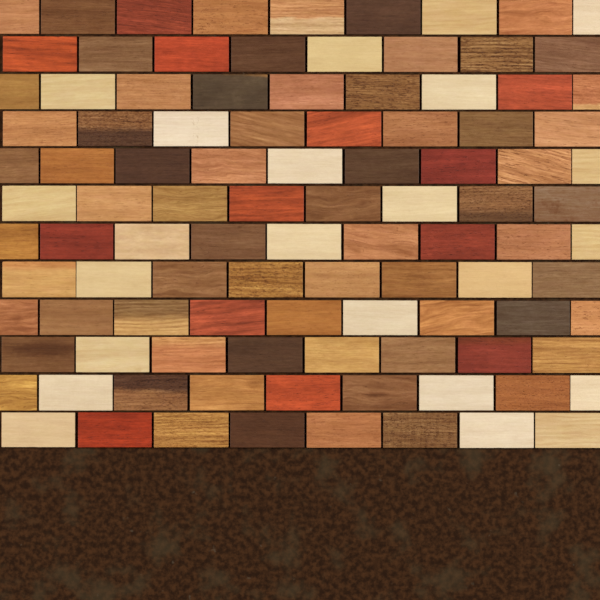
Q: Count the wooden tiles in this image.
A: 102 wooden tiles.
